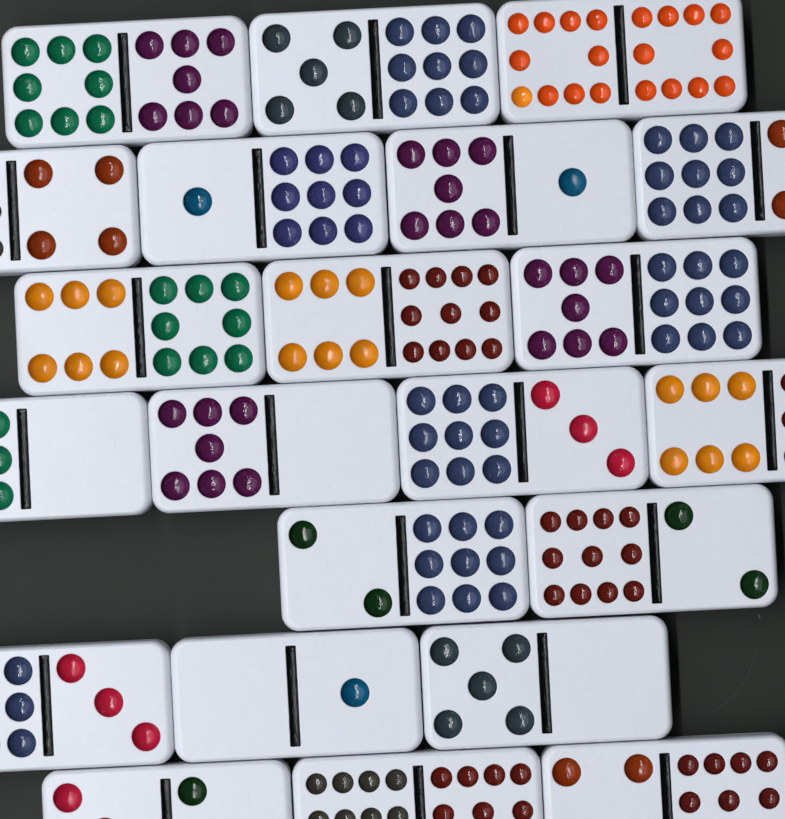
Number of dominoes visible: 22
